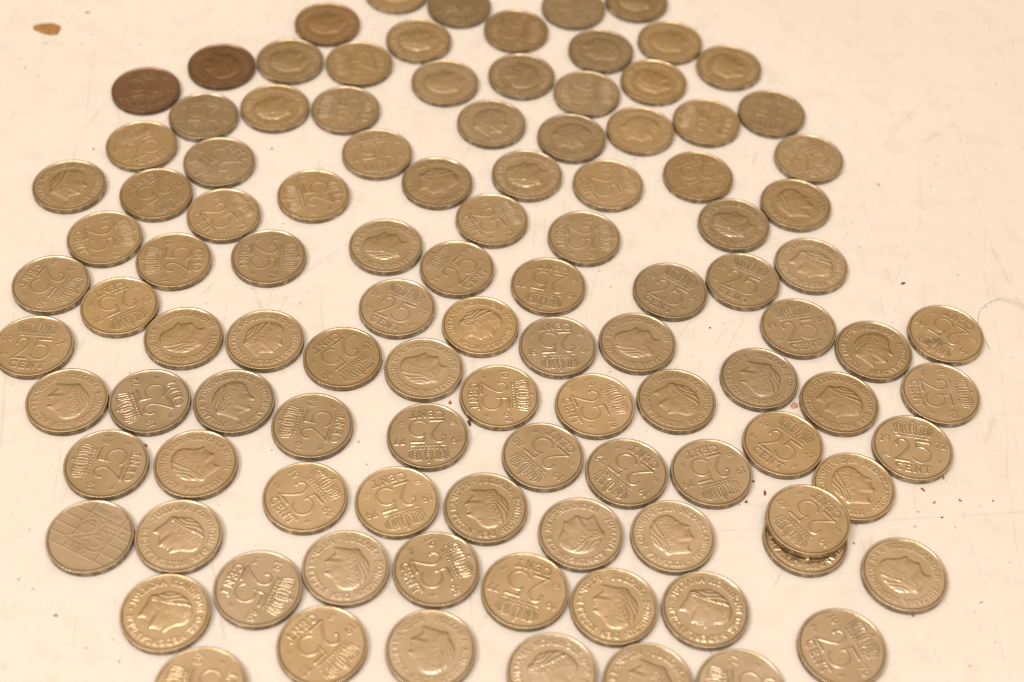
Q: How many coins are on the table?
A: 108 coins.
